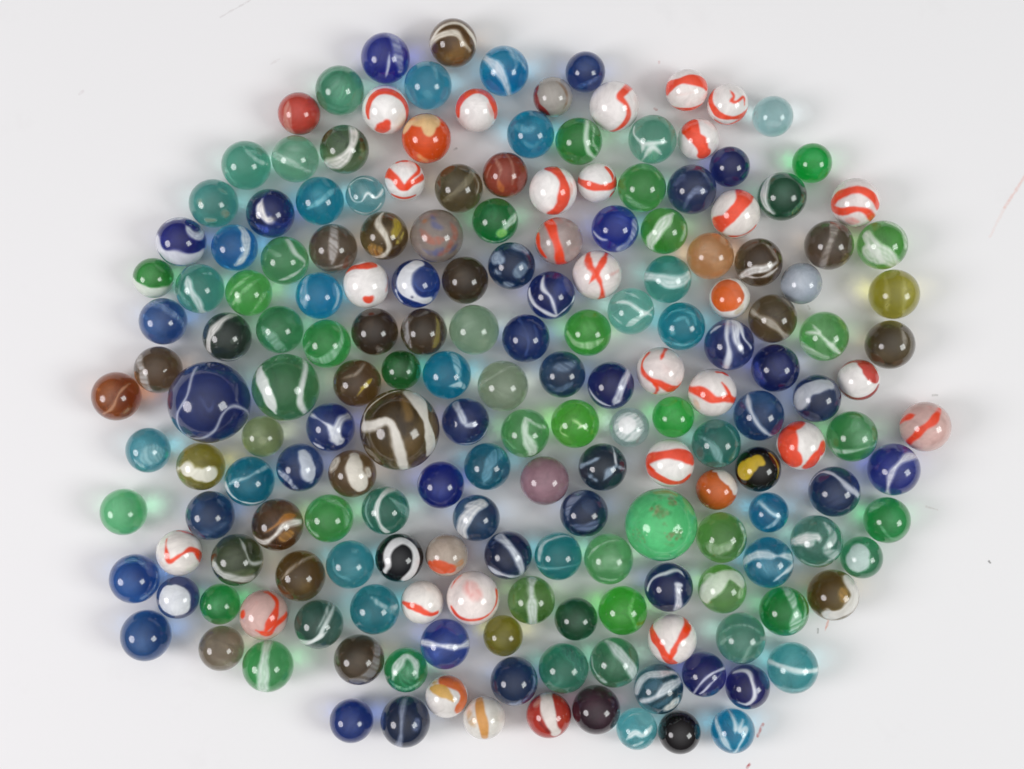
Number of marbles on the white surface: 186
